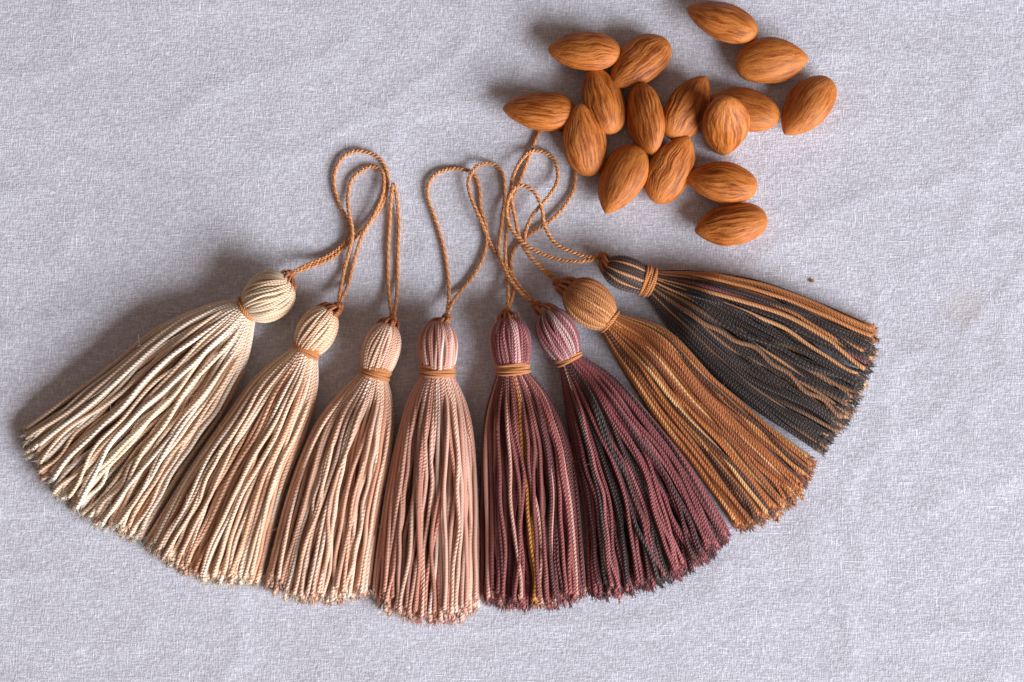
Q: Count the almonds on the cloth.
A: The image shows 16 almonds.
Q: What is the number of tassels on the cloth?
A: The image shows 8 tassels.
